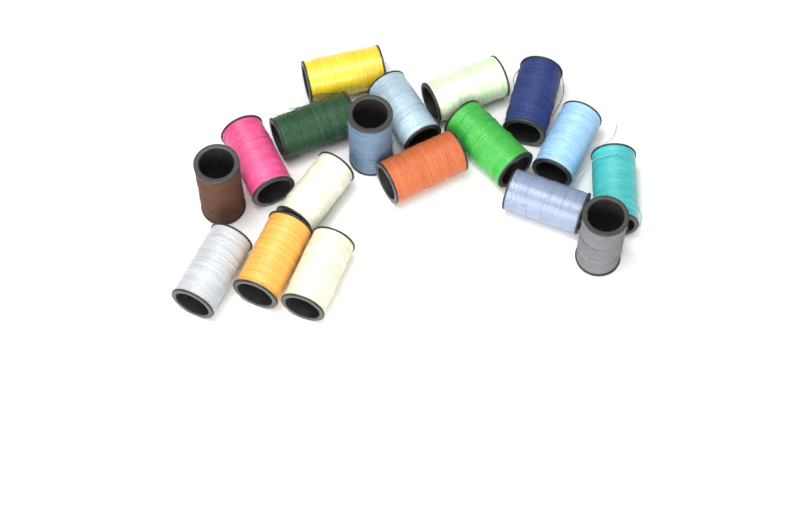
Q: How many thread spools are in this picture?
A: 18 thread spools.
